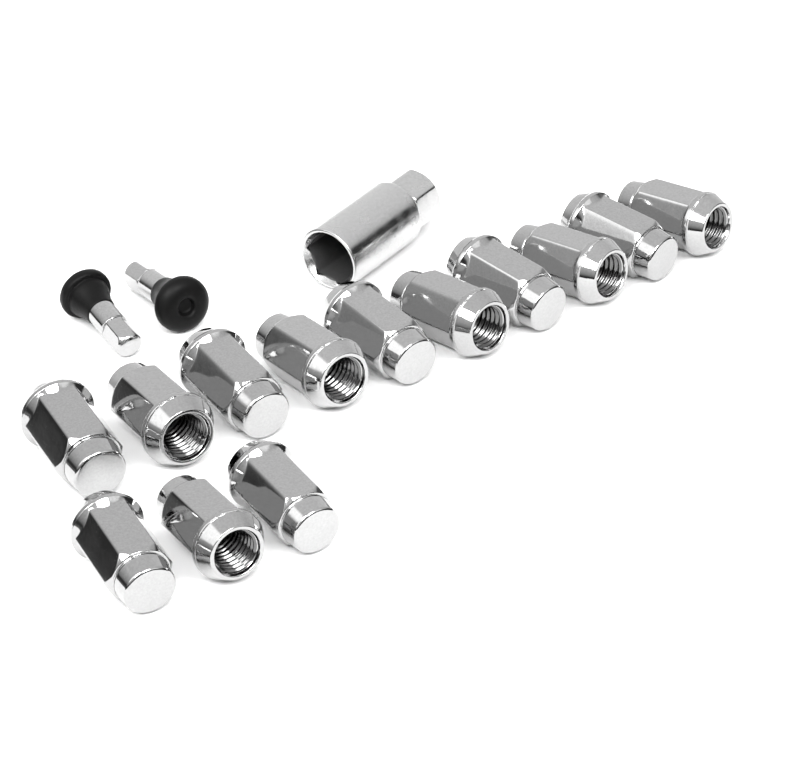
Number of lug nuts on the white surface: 13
